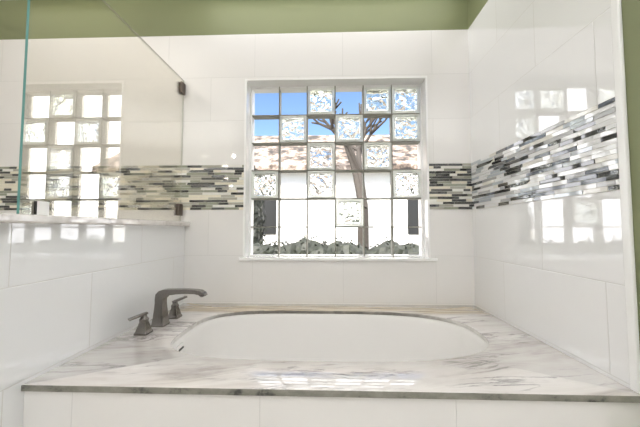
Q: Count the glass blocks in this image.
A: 12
